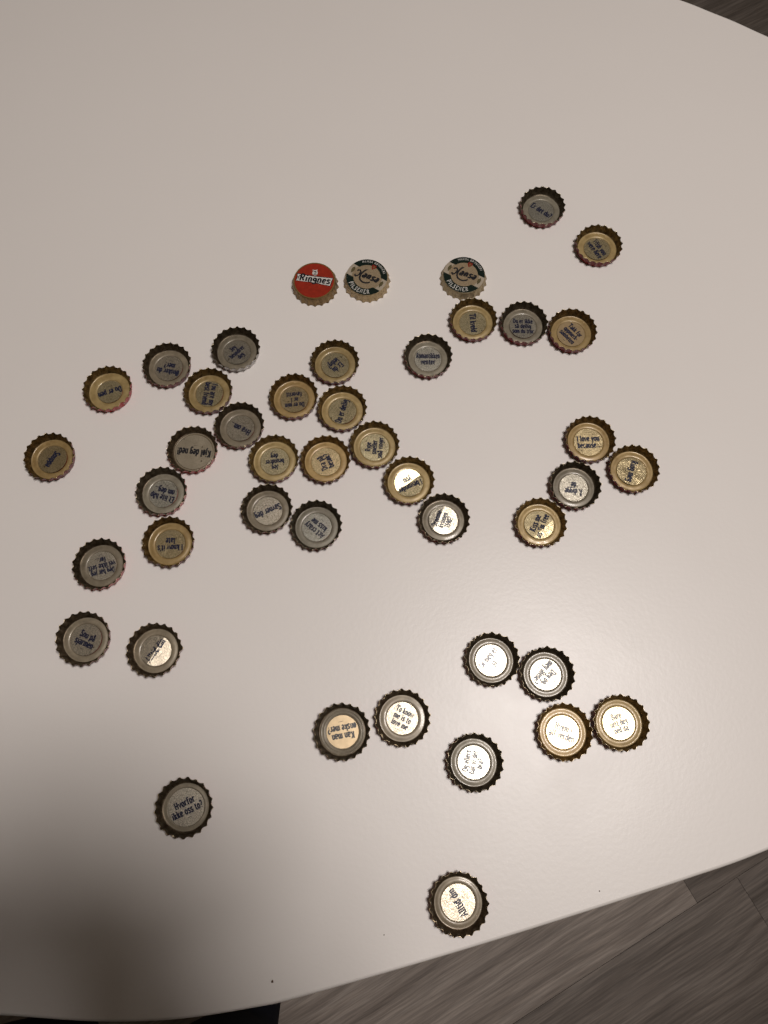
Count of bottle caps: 44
